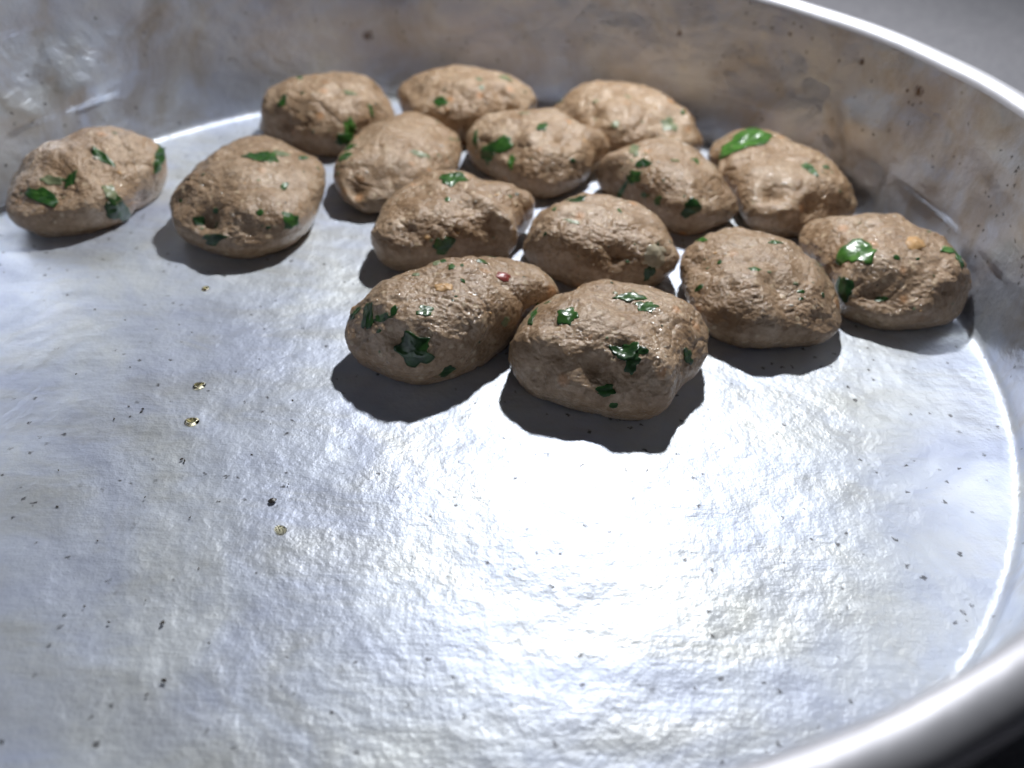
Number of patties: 15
